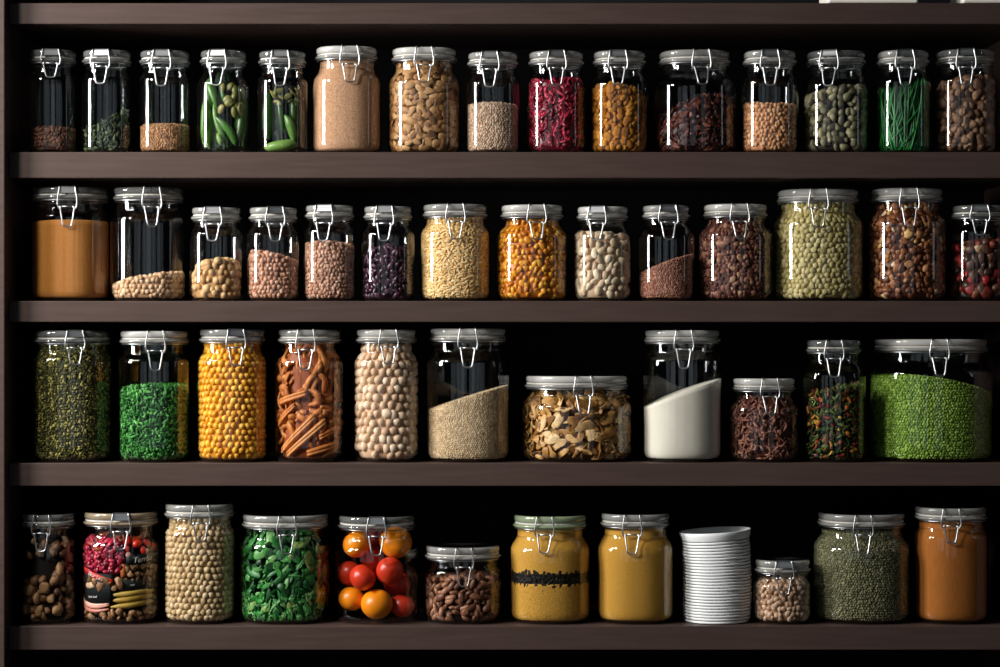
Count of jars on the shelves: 51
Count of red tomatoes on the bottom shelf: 7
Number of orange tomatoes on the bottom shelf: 4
